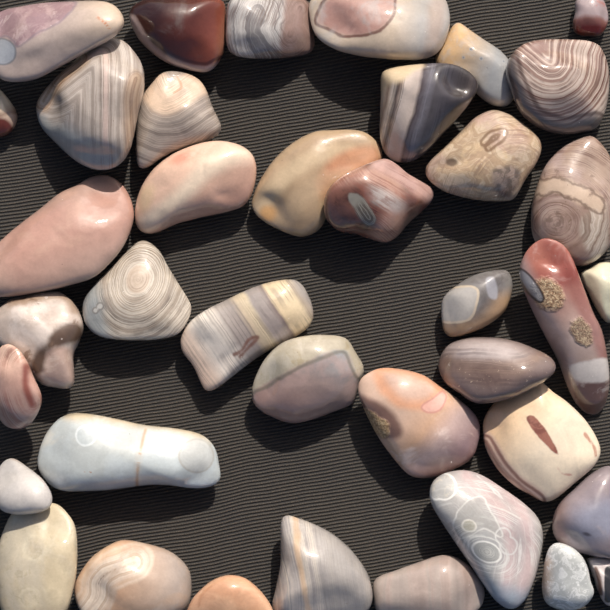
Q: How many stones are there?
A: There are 39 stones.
